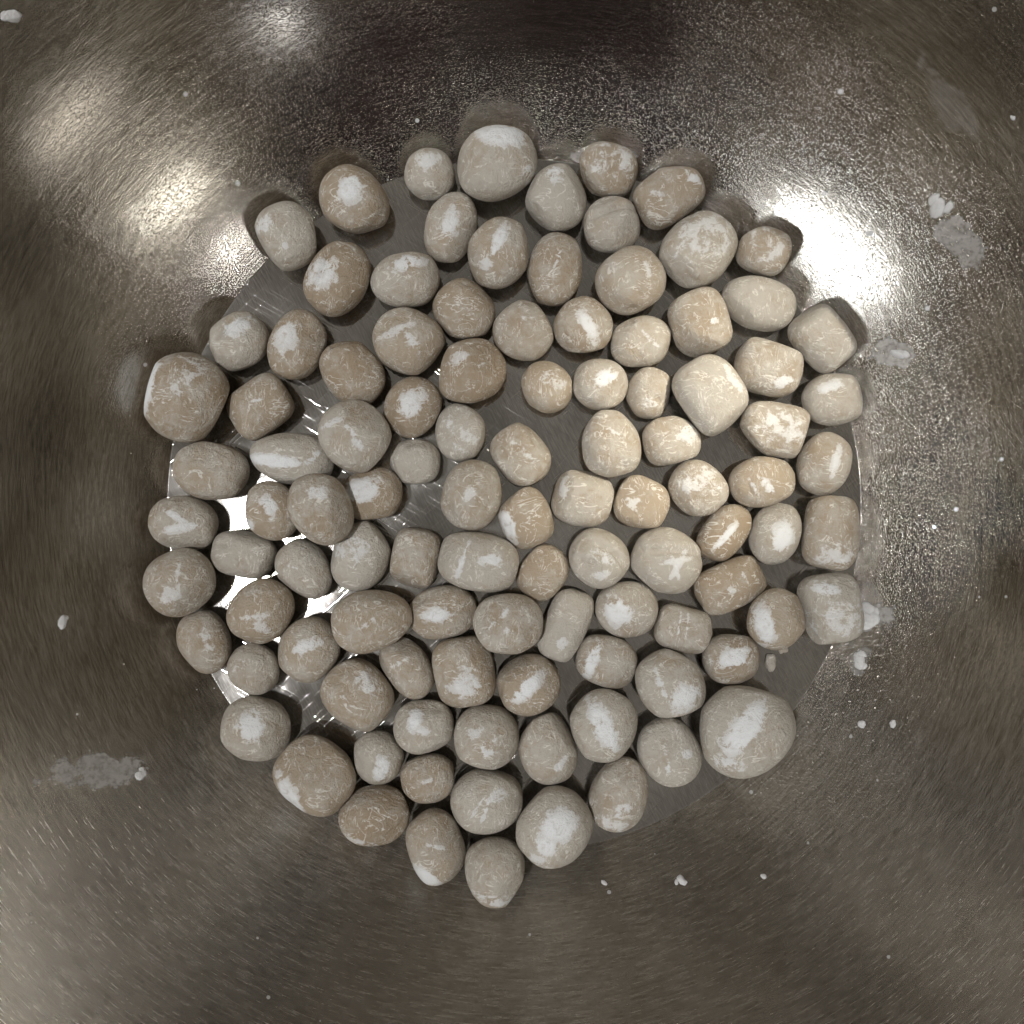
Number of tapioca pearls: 105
